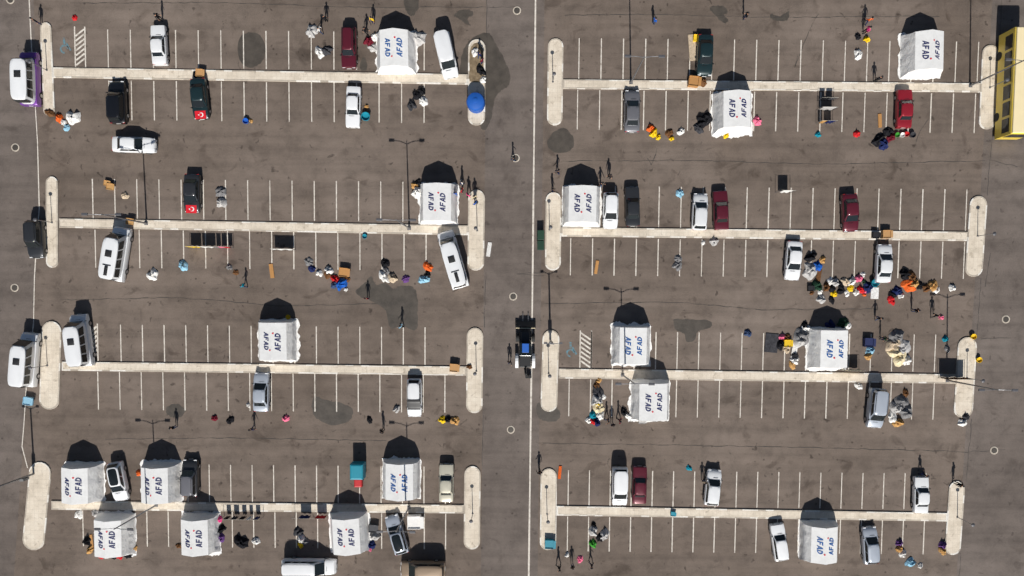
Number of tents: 16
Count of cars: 29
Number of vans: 10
